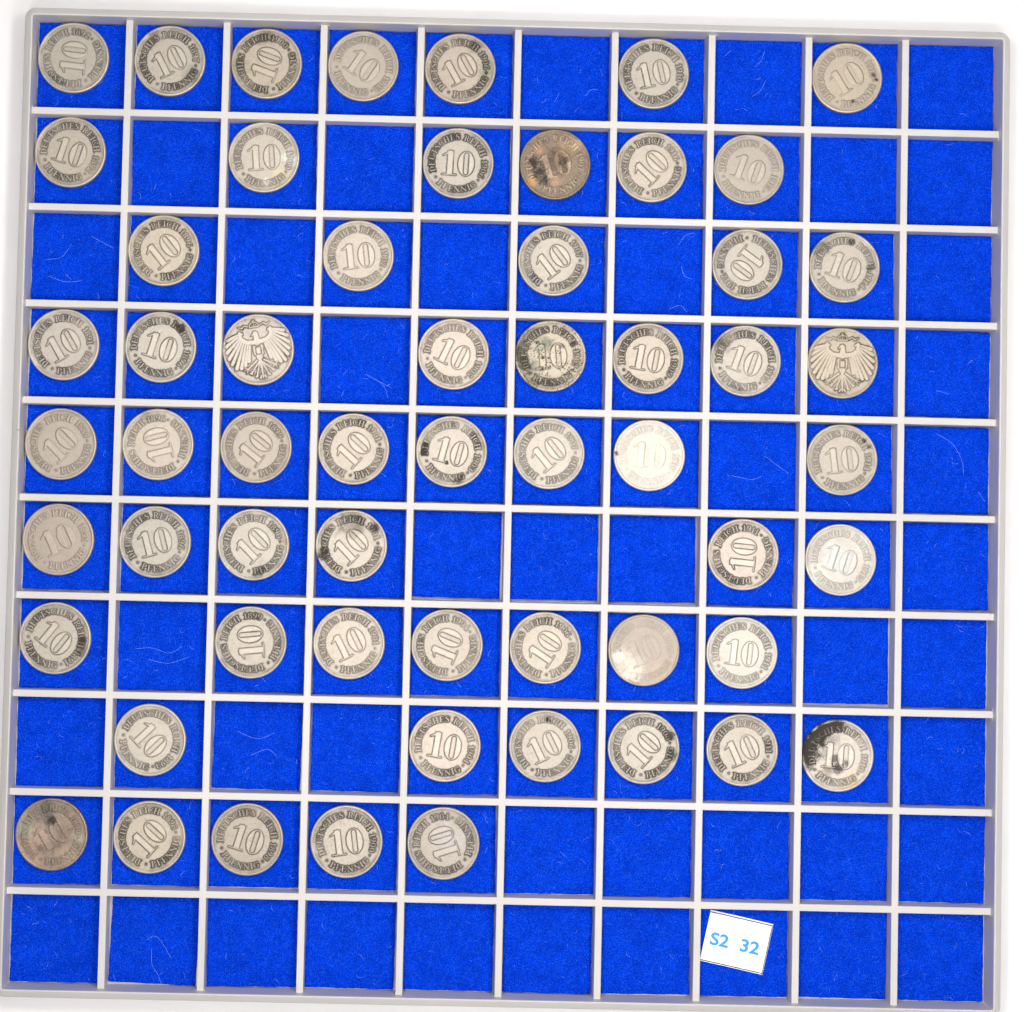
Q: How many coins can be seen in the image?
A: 58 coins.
